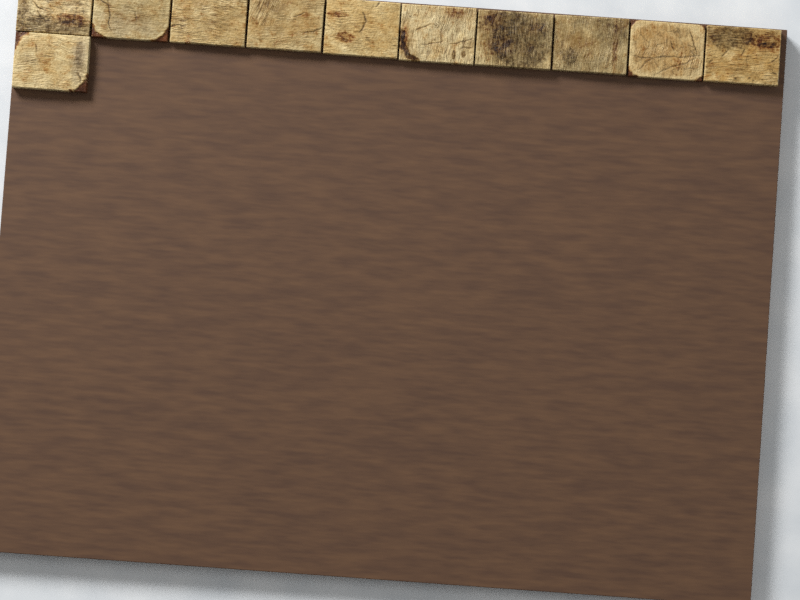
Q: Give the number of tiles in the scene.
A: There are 11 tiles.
